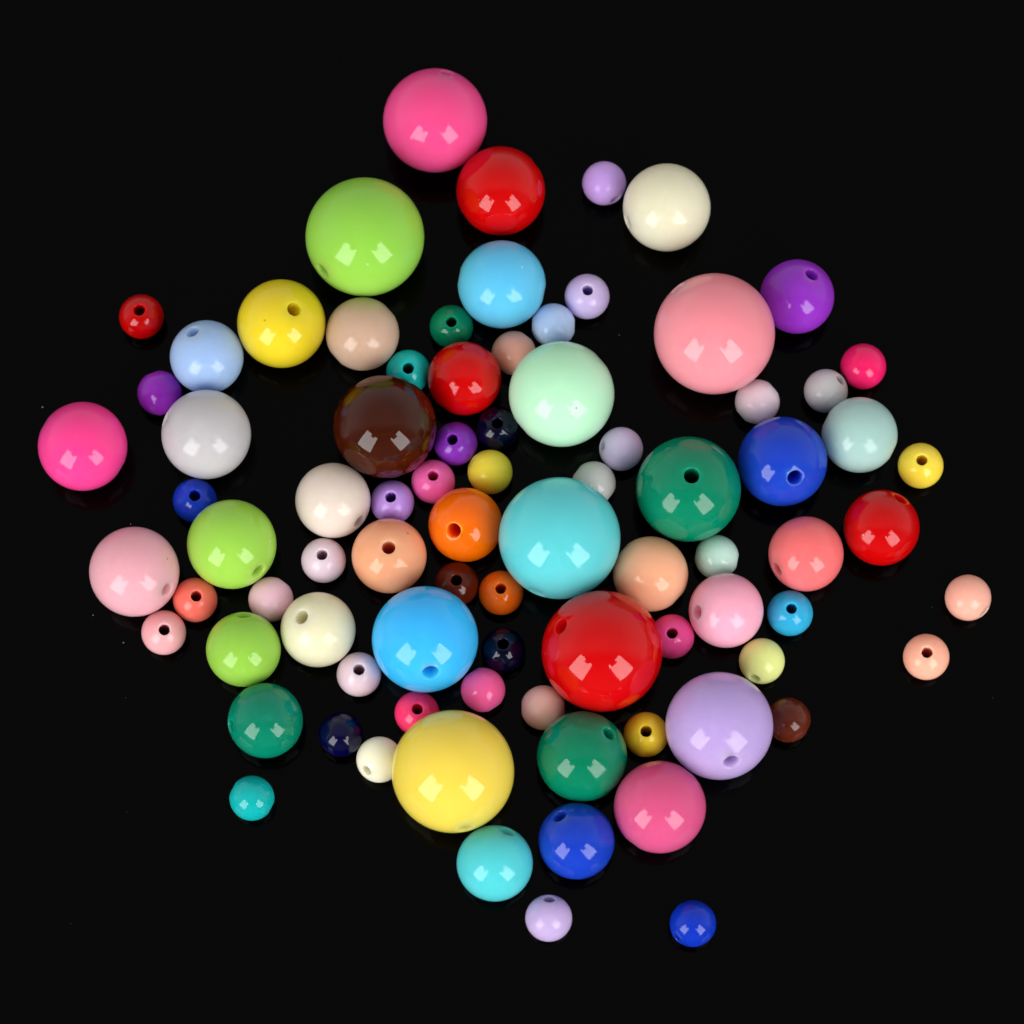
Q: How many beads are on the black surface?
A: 83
